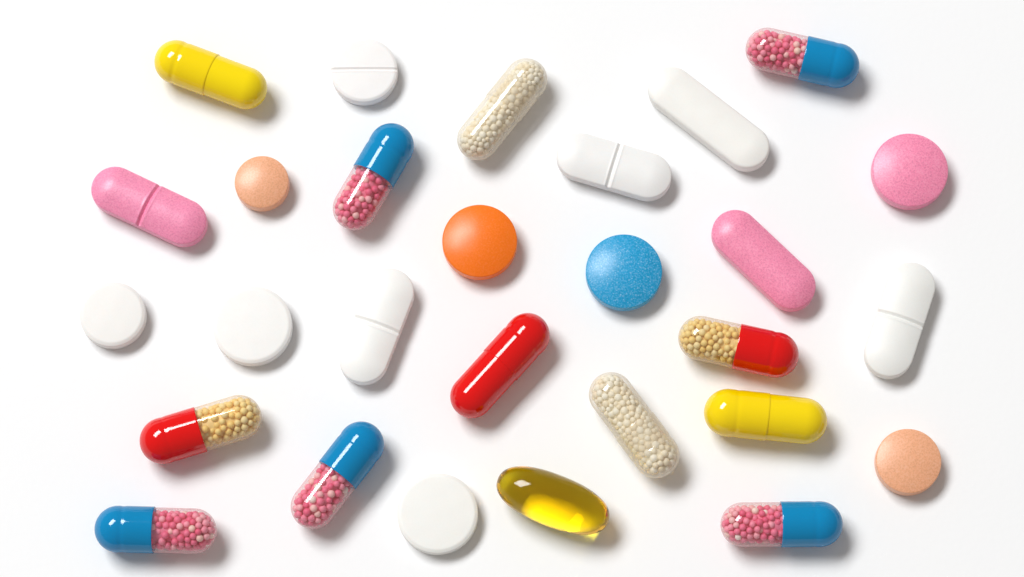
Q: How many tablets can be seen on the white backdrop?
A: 15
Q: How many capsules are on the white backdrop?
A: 13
